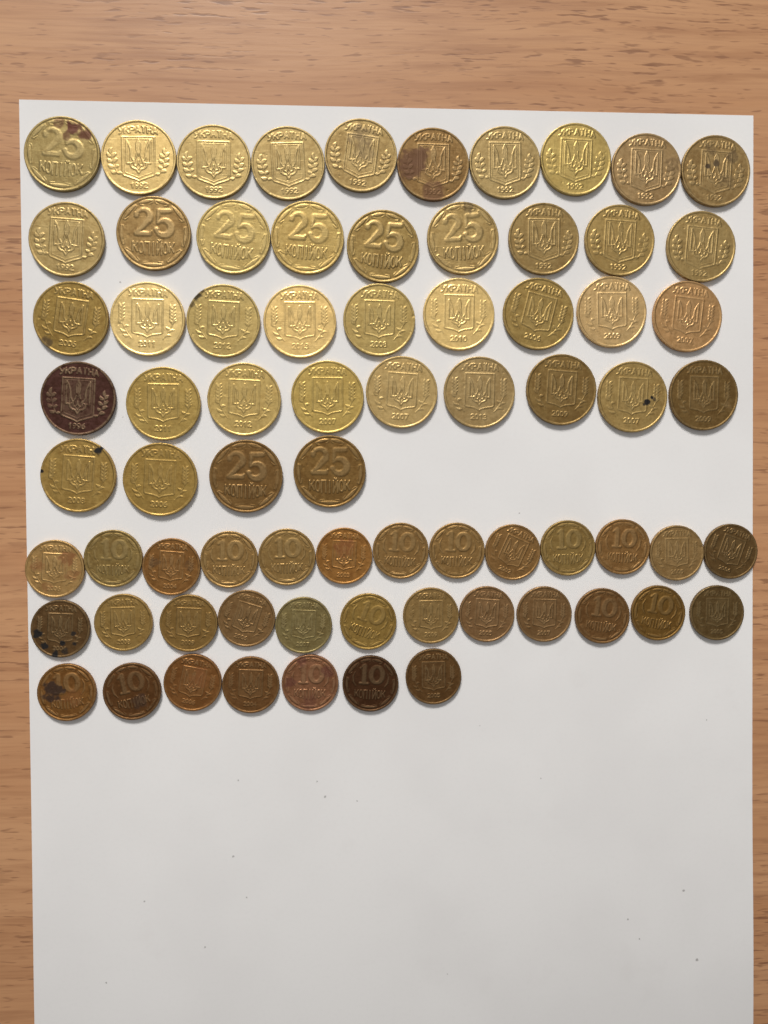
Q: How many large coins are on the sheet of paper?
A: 41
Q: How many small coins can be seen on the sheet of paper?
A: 32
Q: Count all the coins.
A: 73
